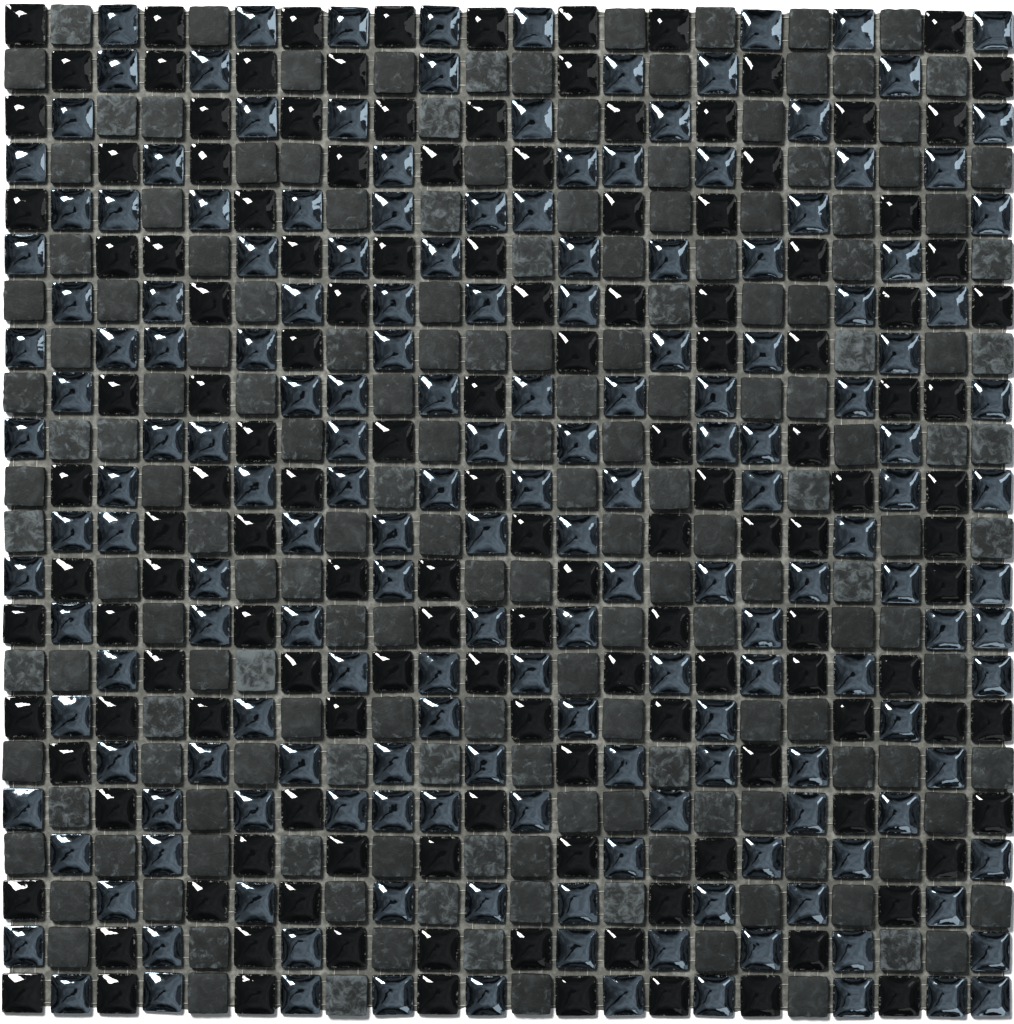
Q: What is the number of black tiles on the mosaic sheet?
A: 140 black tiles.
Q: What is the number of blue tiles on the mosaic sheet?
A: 177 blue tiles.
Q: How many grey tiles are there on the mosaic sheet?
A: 167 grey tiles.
